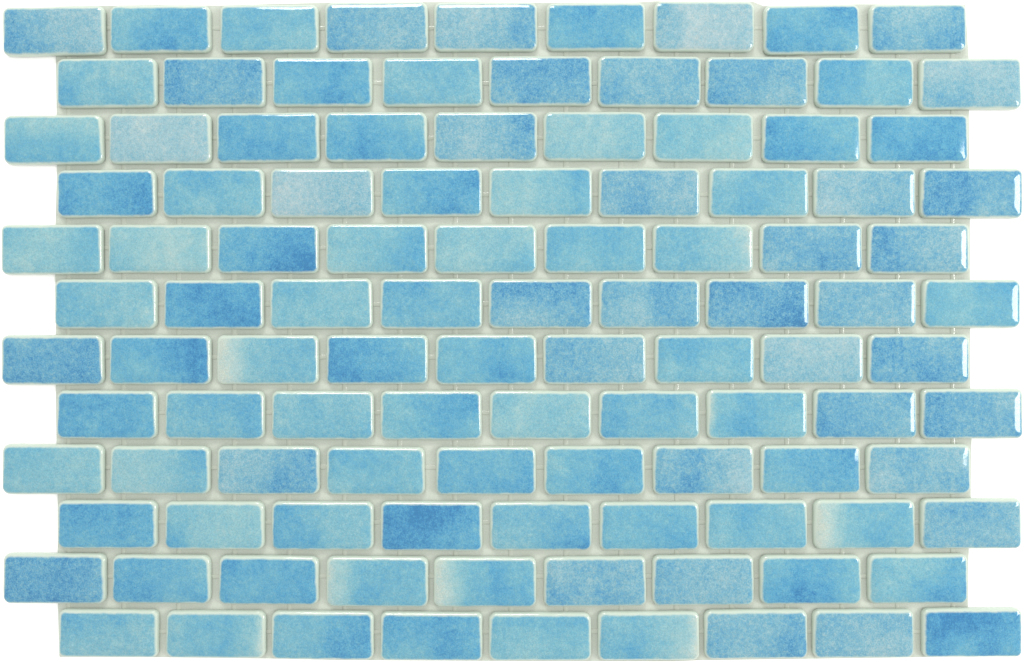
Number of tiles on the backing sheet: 108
